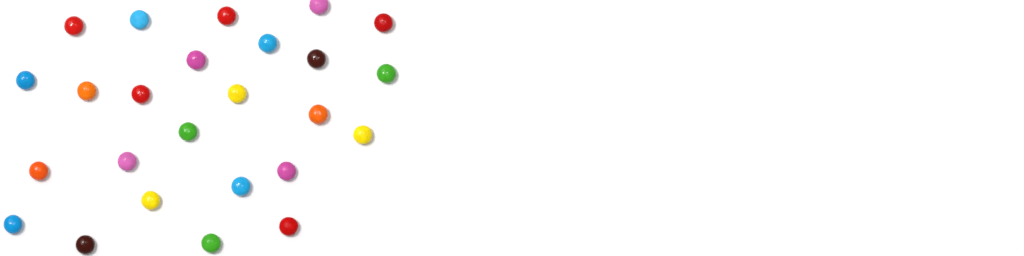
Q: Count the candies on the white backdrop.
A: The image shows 25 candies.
